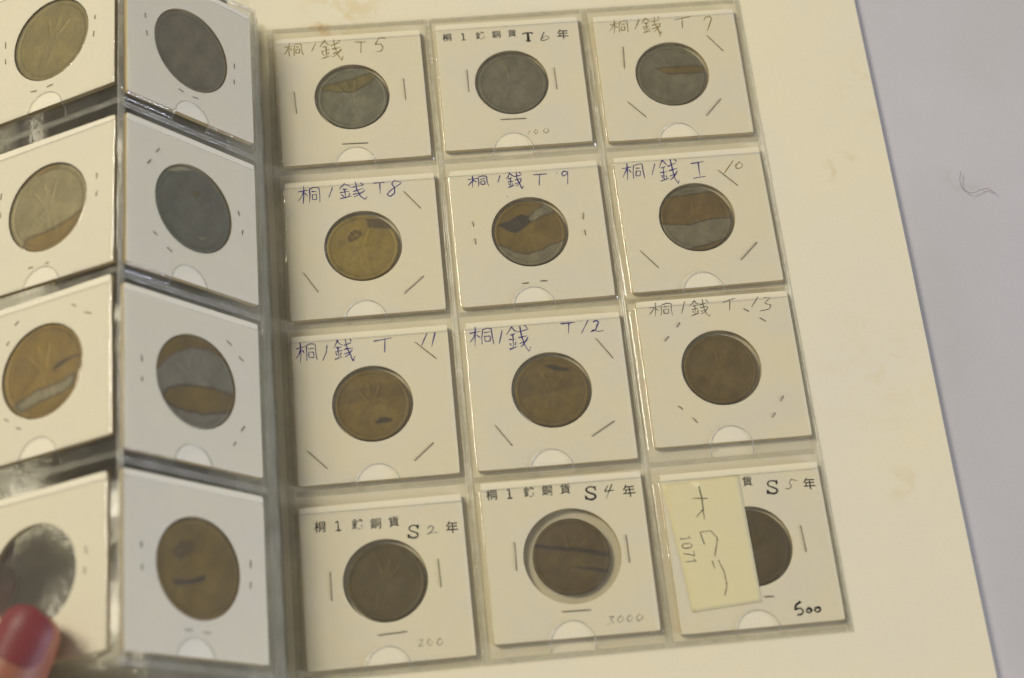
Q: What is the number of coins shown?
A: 19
